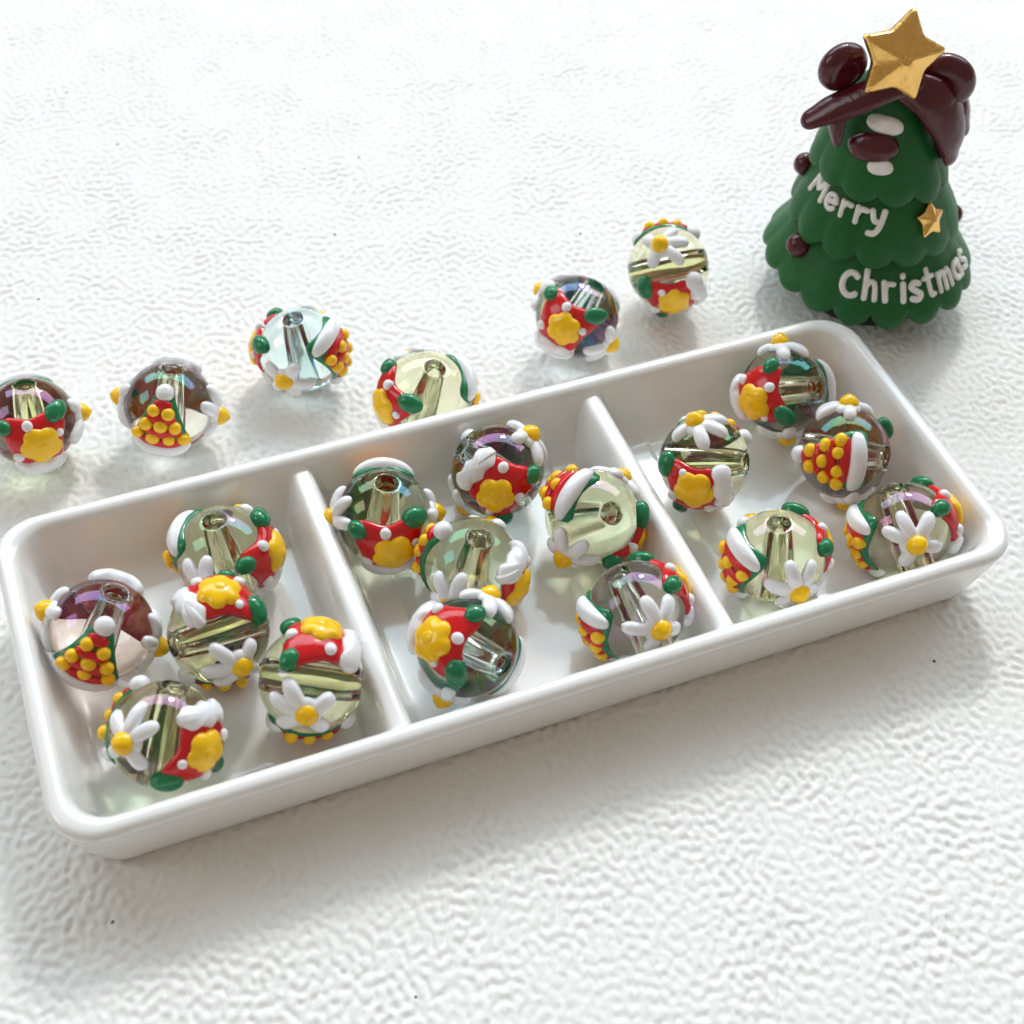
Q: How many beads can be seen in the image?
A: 22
